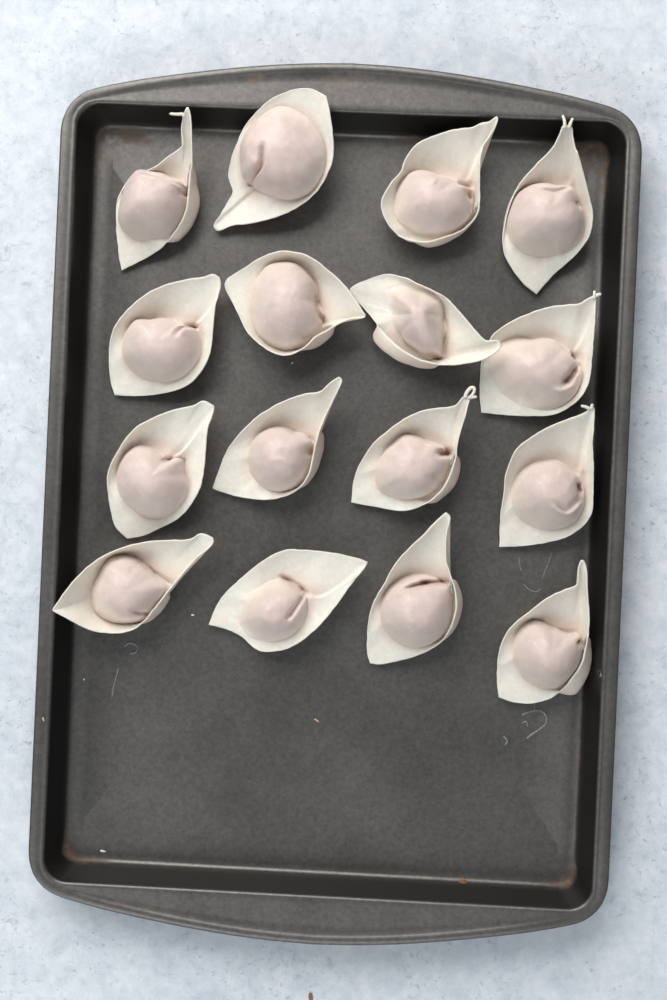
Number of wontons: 16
